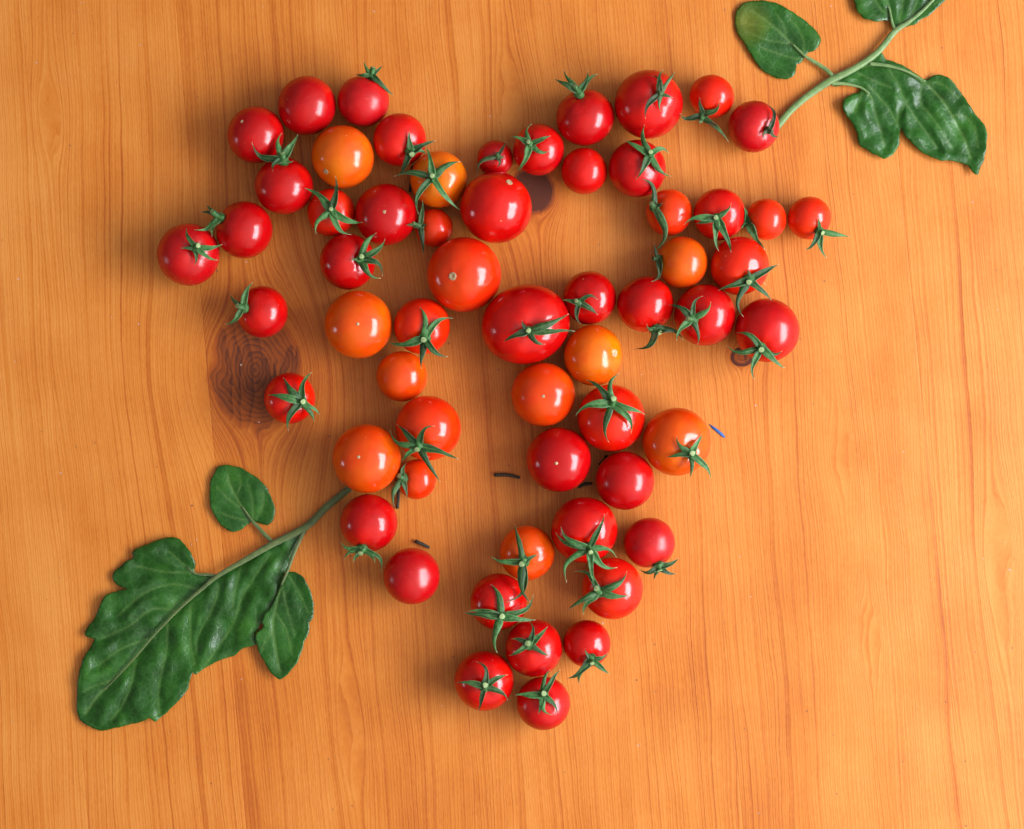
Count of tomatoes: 59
